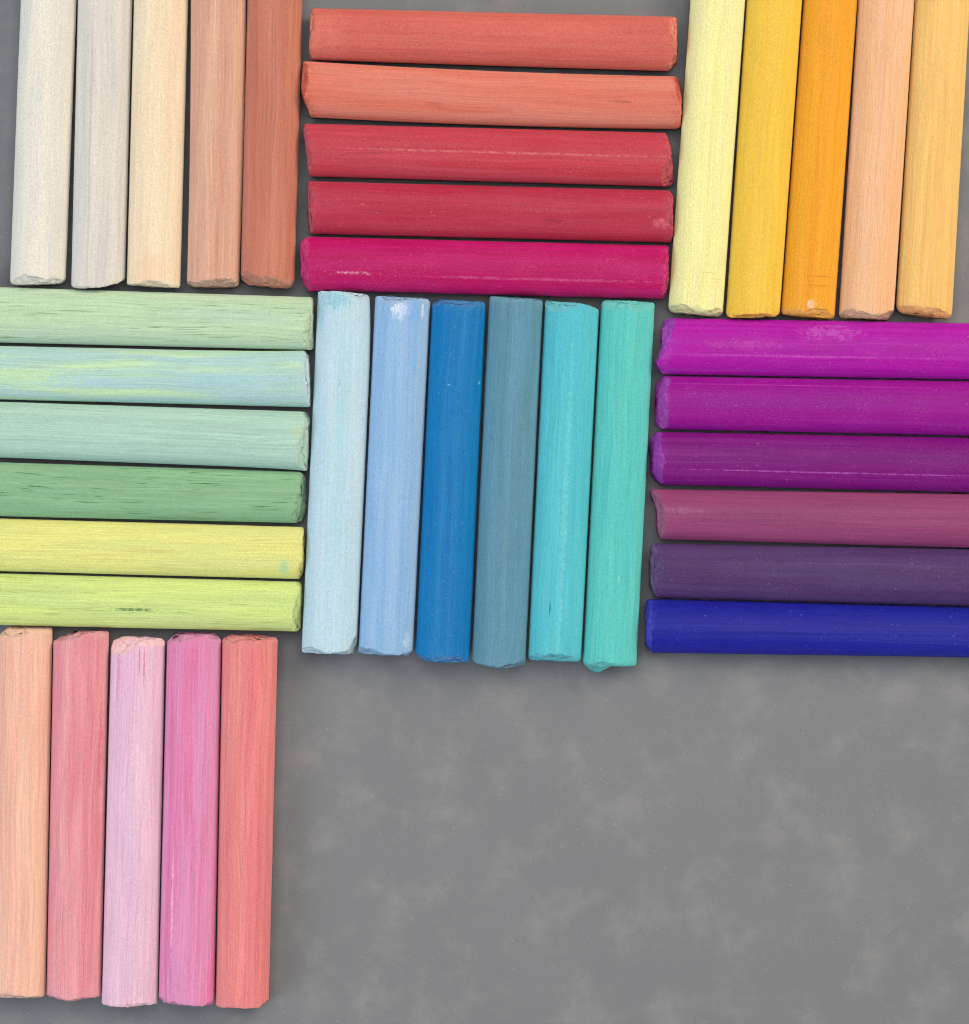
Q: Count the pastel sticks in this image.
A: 38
